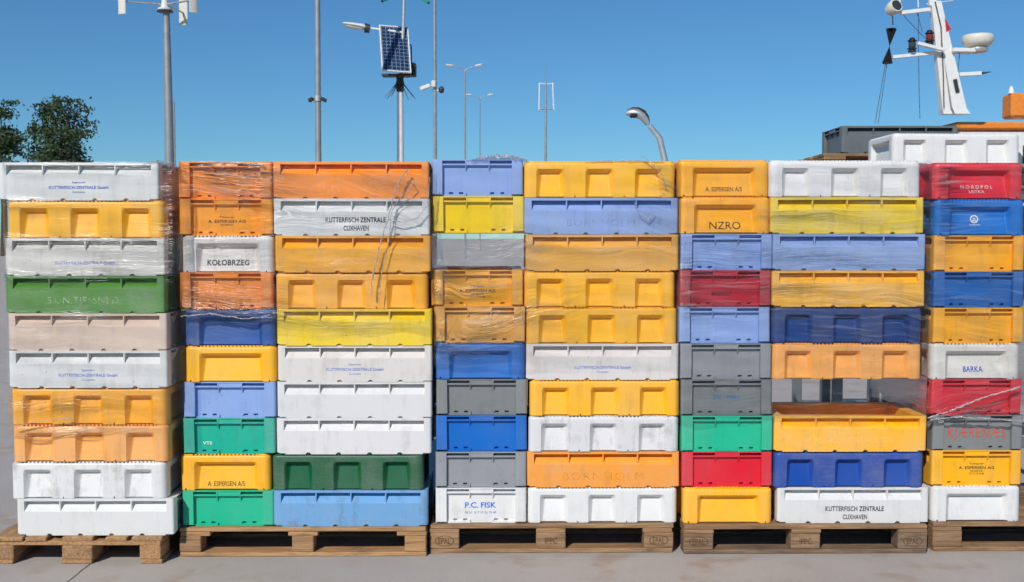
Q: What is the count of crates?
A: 80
